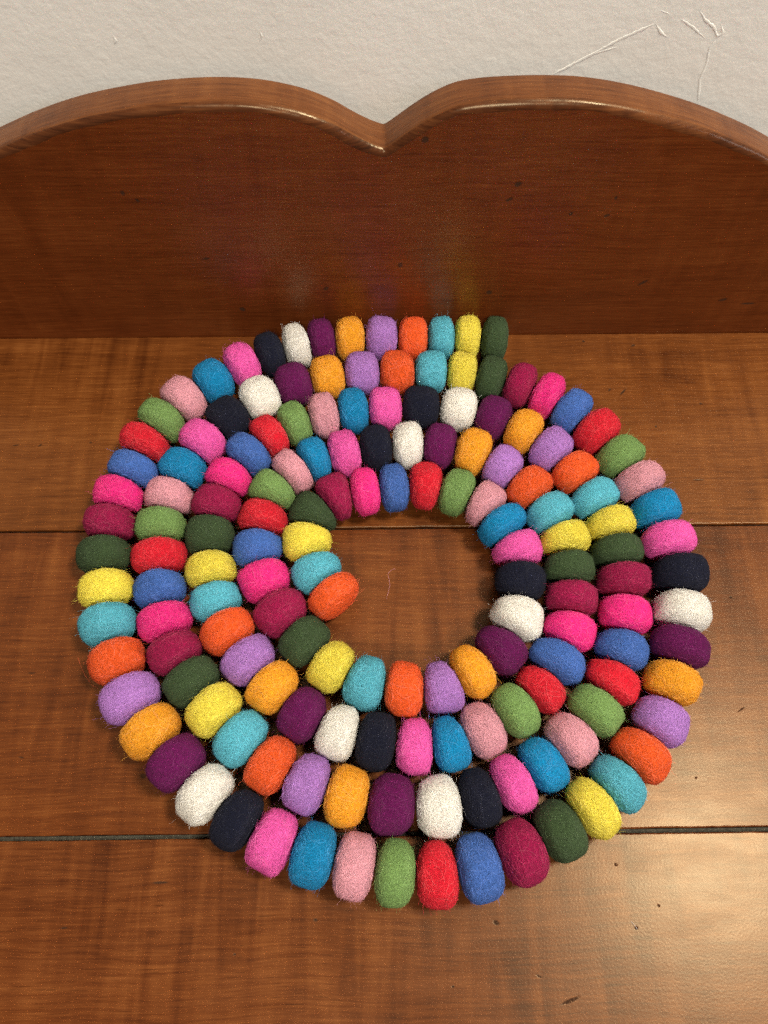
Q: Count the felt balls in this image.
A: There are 156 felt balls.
